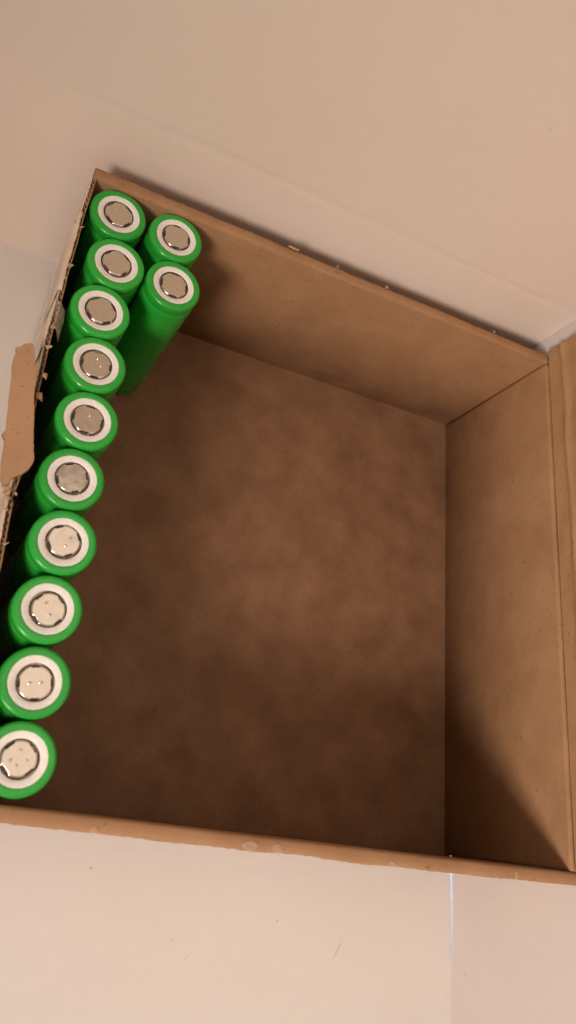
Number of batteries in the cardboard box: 12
